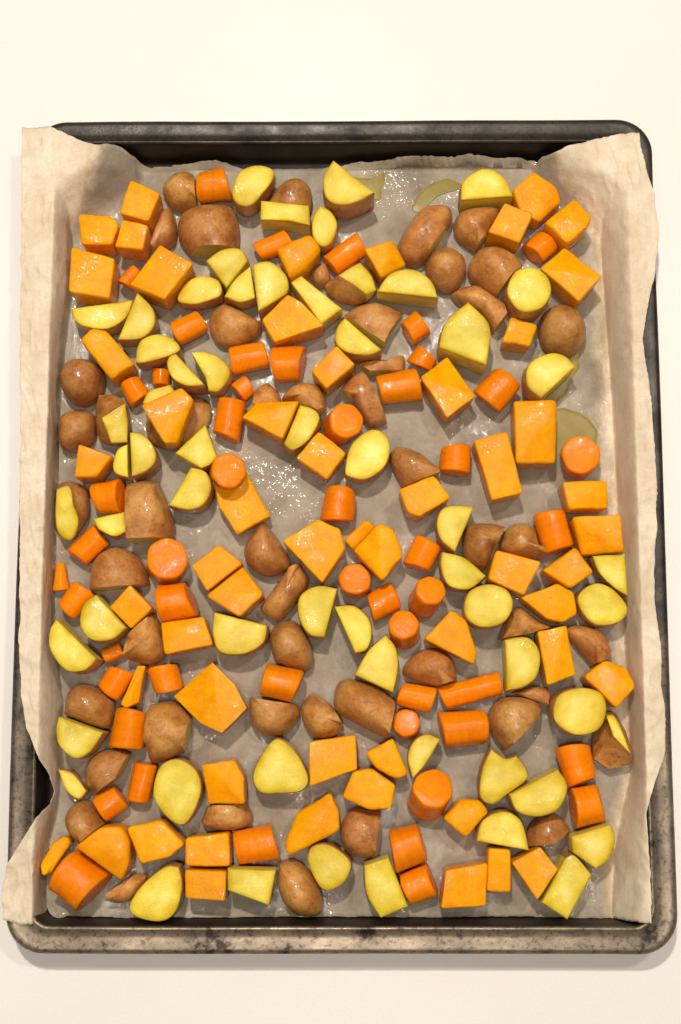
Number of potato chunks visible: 105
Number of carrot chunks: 51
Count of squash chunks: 55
